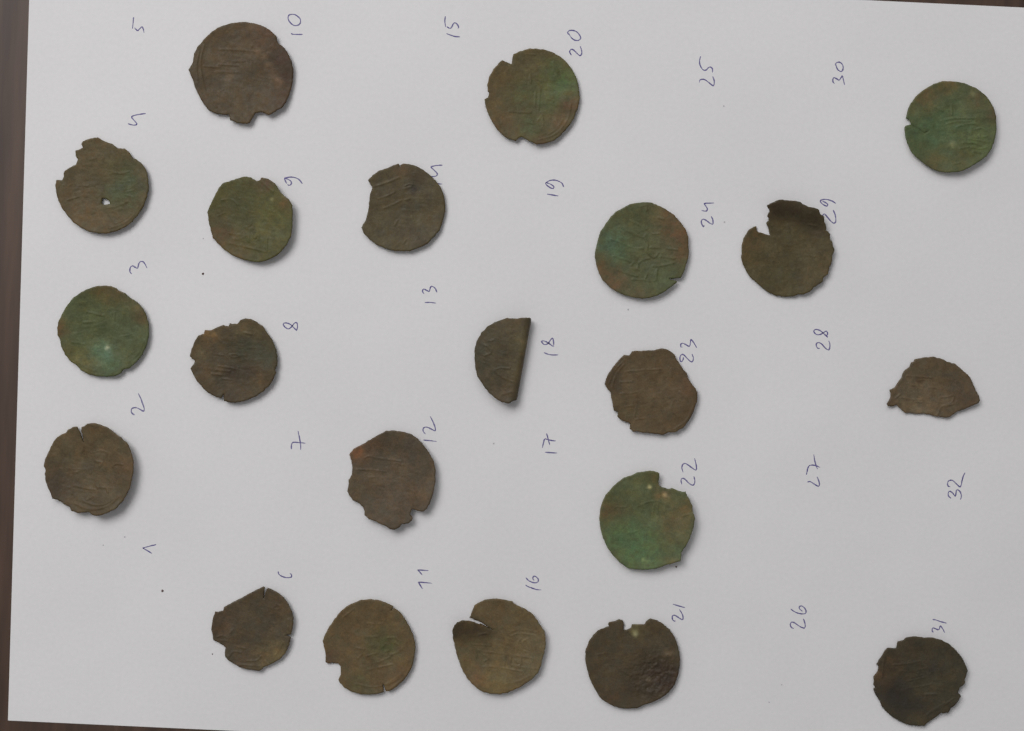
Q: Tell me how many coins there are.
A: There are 21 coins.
